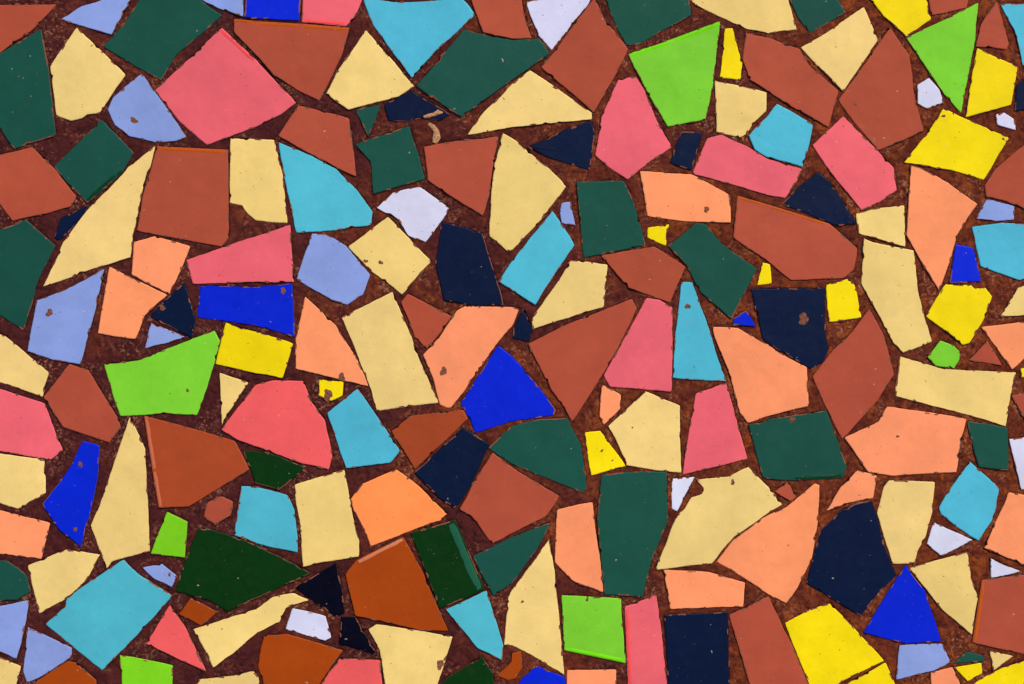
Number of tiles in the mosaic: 198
